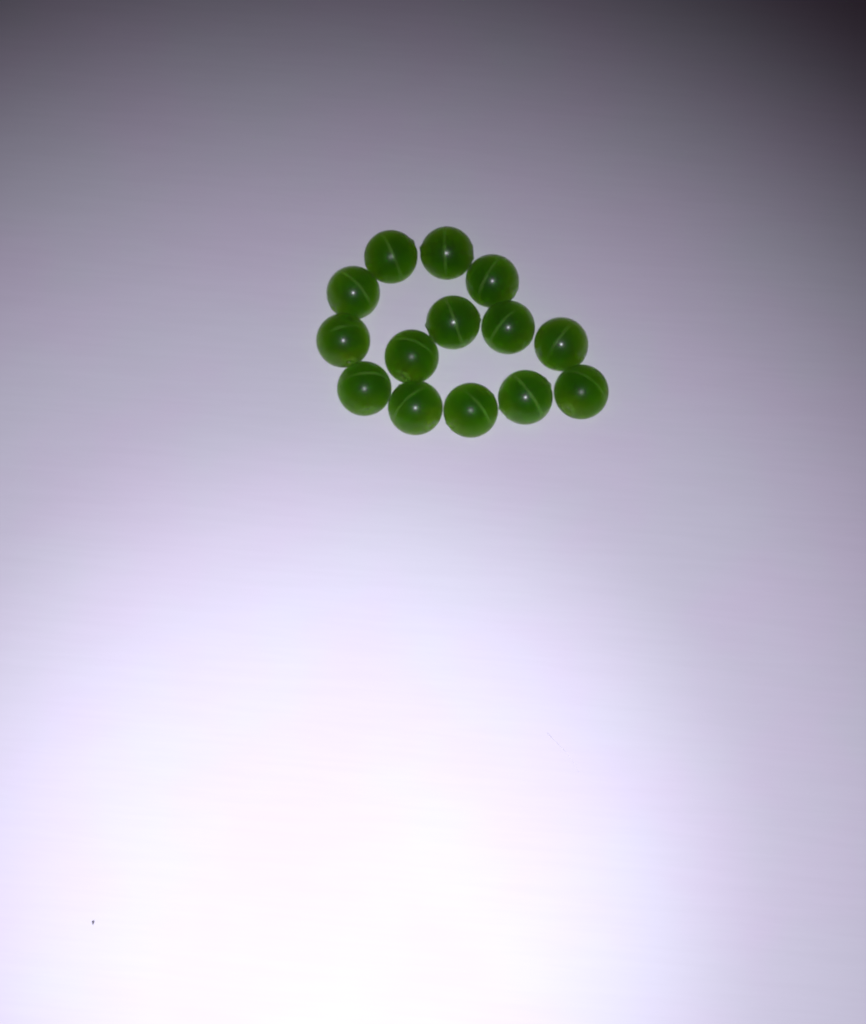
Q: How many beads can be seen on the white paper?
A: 14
